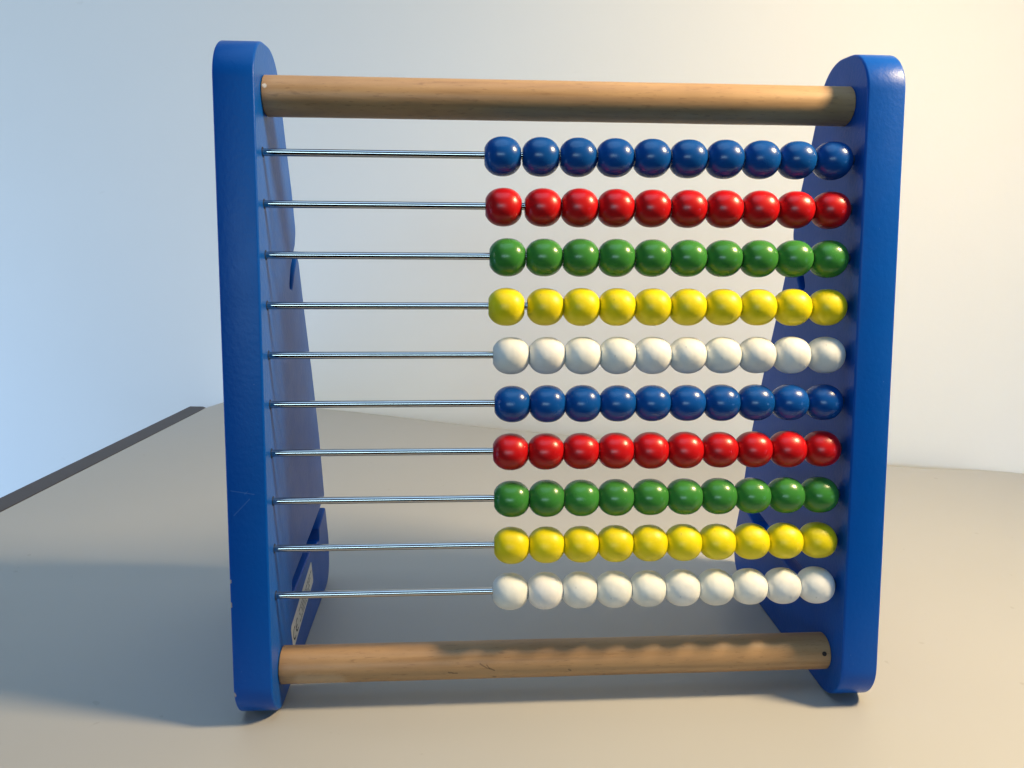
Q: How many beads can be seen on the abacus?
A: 100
